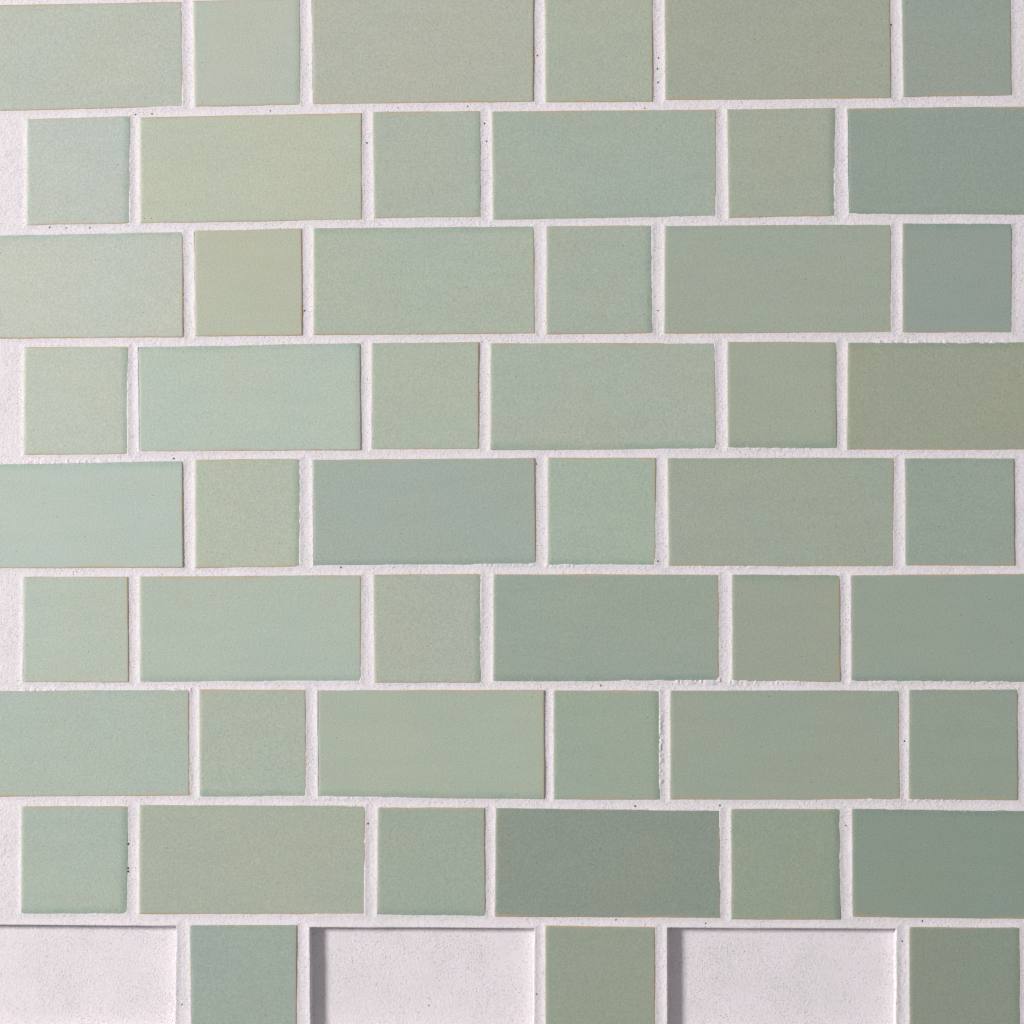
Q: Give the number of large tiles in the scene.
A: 24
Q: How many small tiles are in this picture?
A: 27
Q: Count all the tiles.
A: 51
